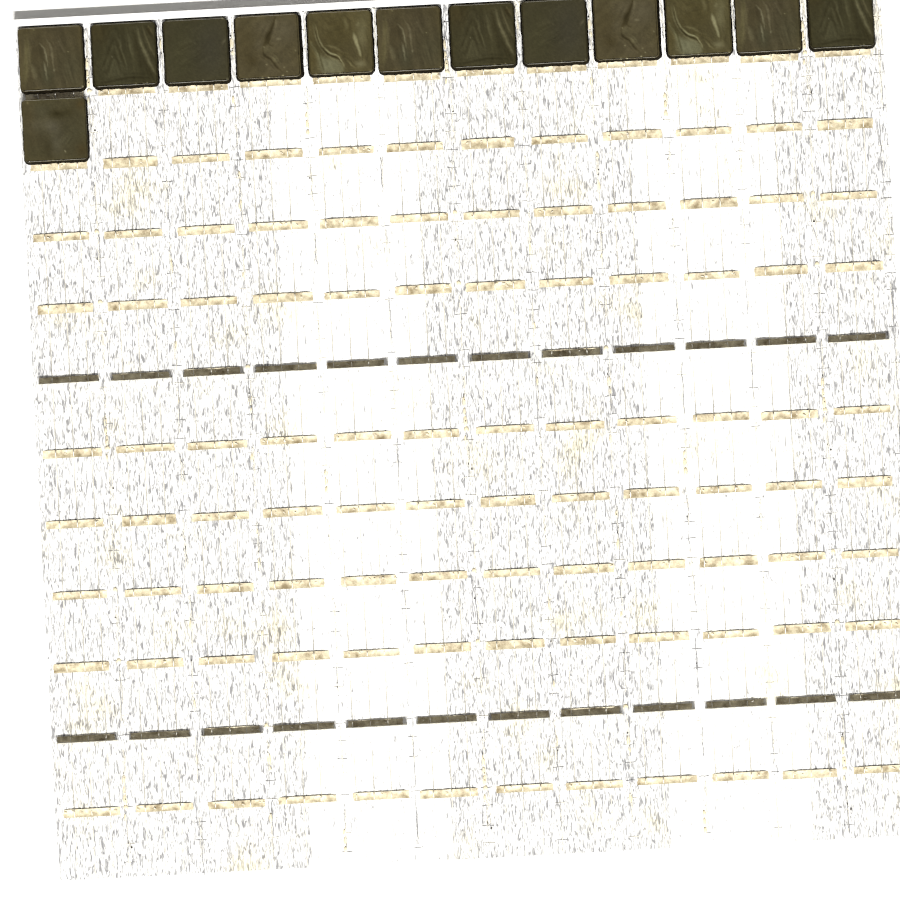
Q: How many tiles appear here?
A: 13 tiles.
